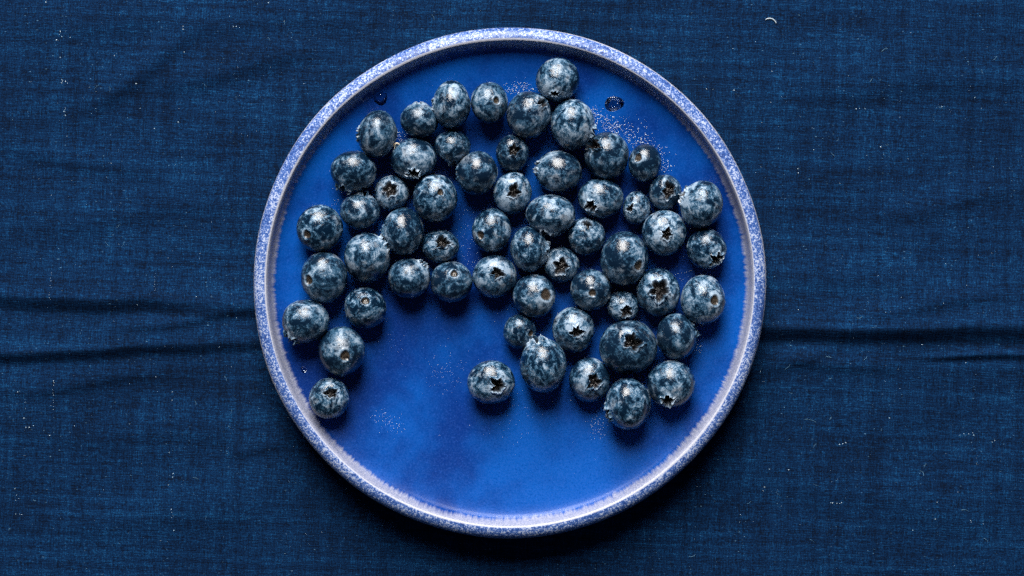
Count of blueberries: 57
